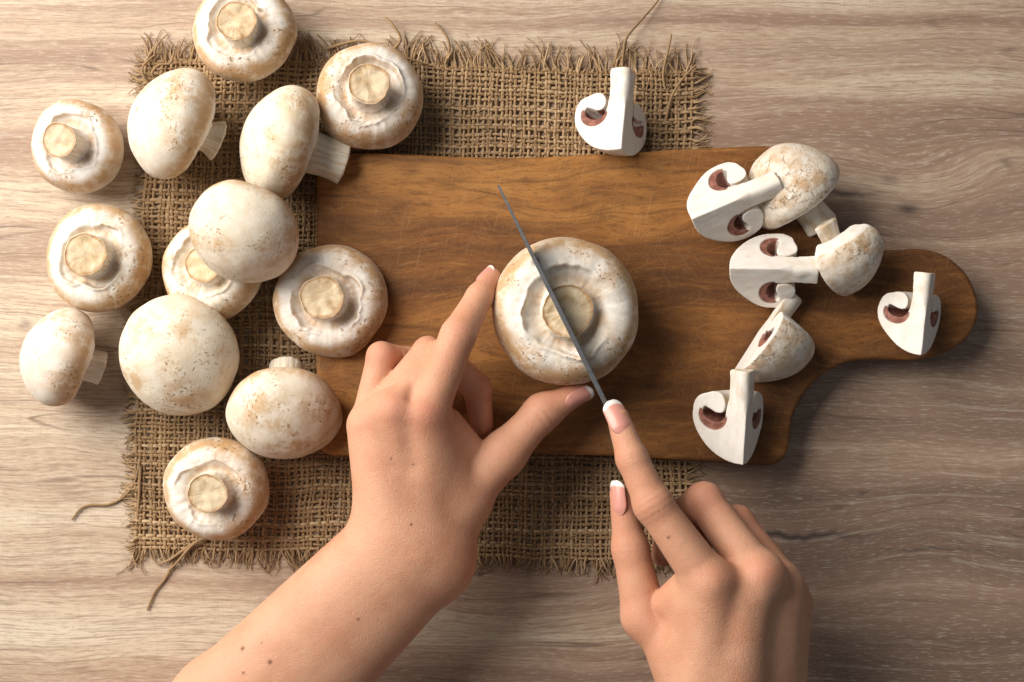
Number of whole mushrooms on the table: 14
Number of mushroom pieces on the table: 8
